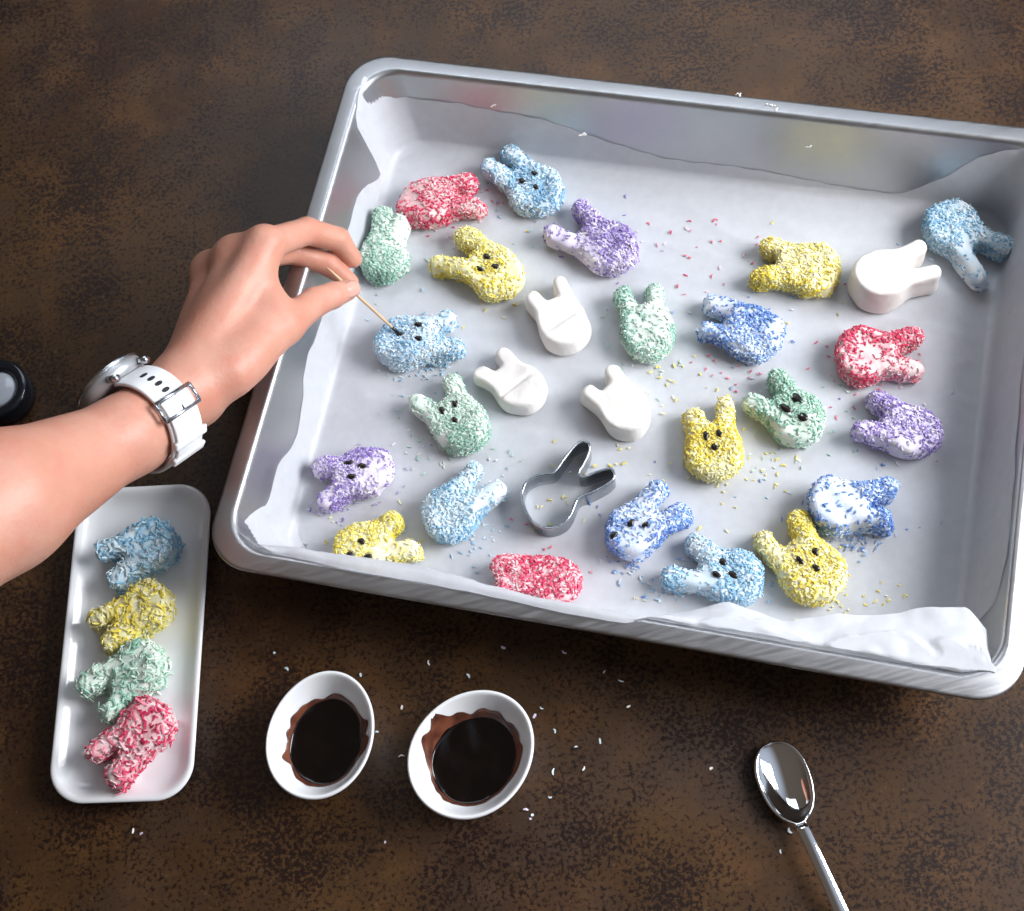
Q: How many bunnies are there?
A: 31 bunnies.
